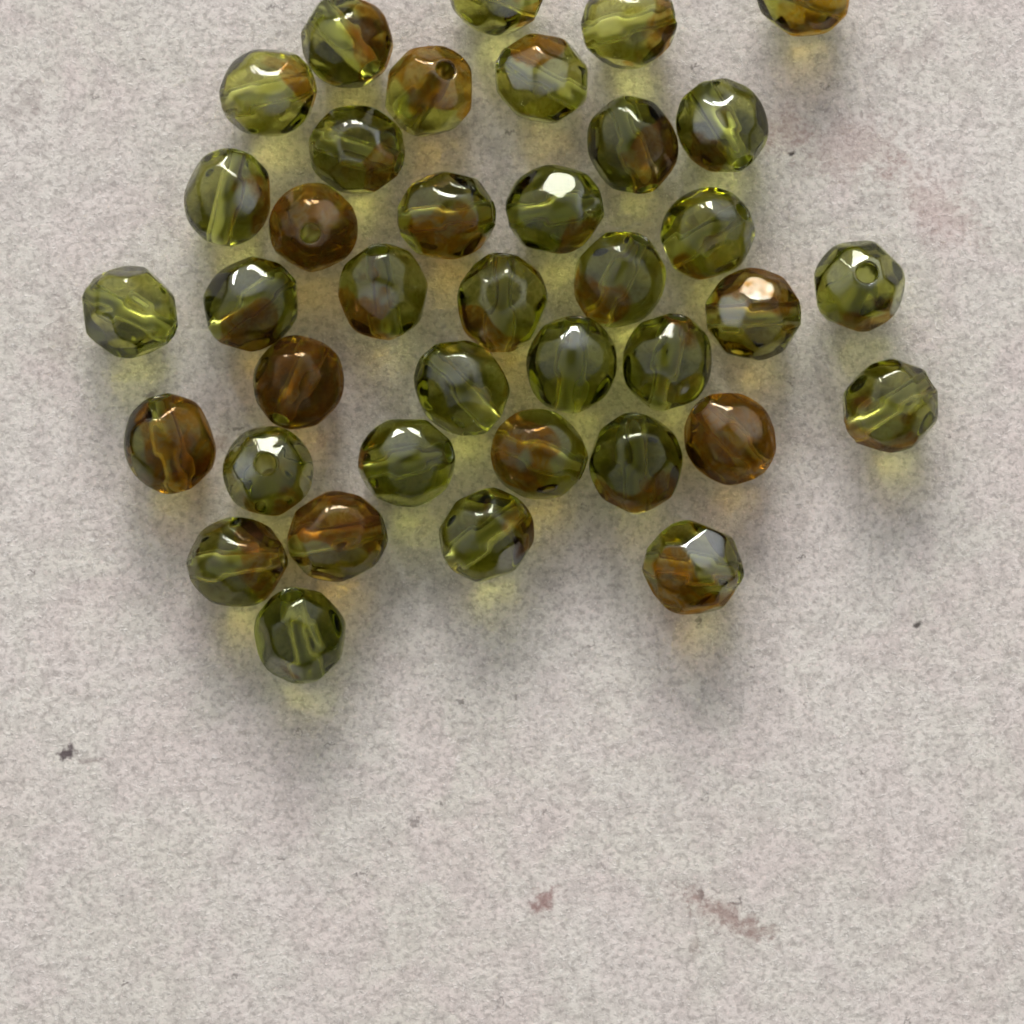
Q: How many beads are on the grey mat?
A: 38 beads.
